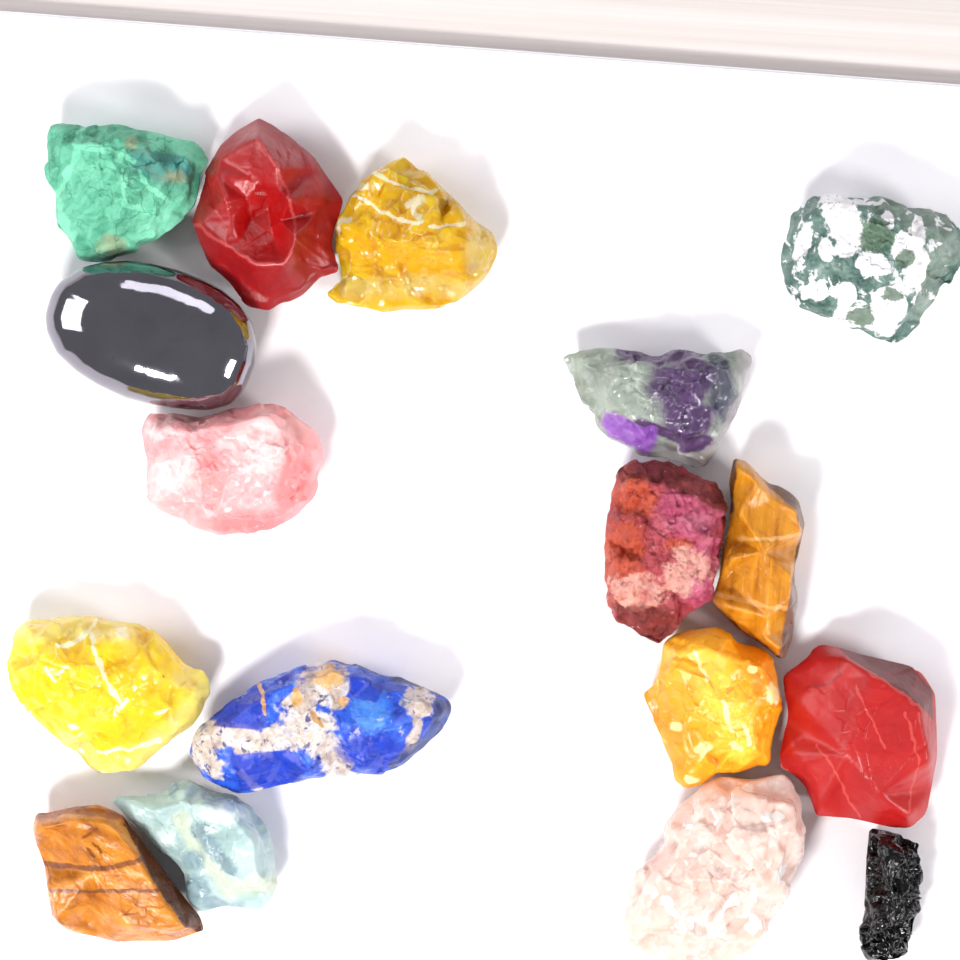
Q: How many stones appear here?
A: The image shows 17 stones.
